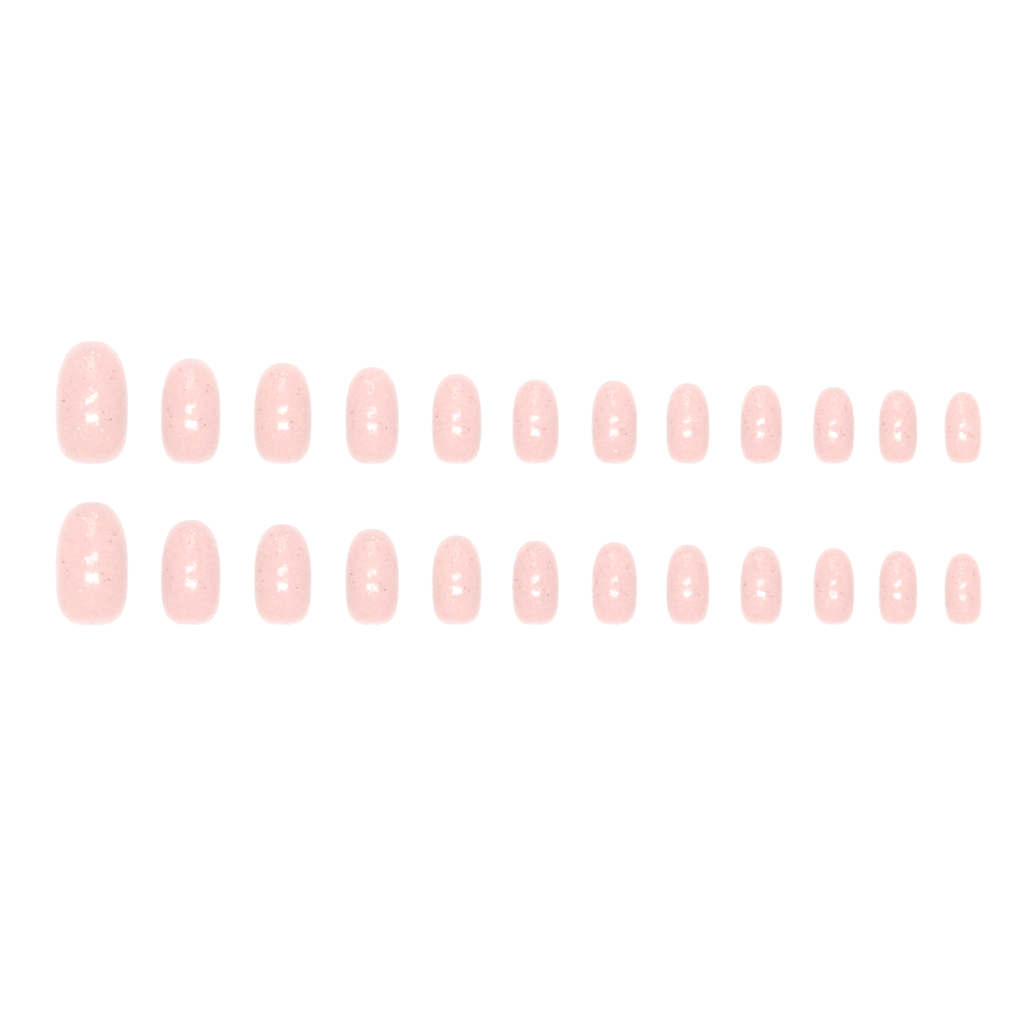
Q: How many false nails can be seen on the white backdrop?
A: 24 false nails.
